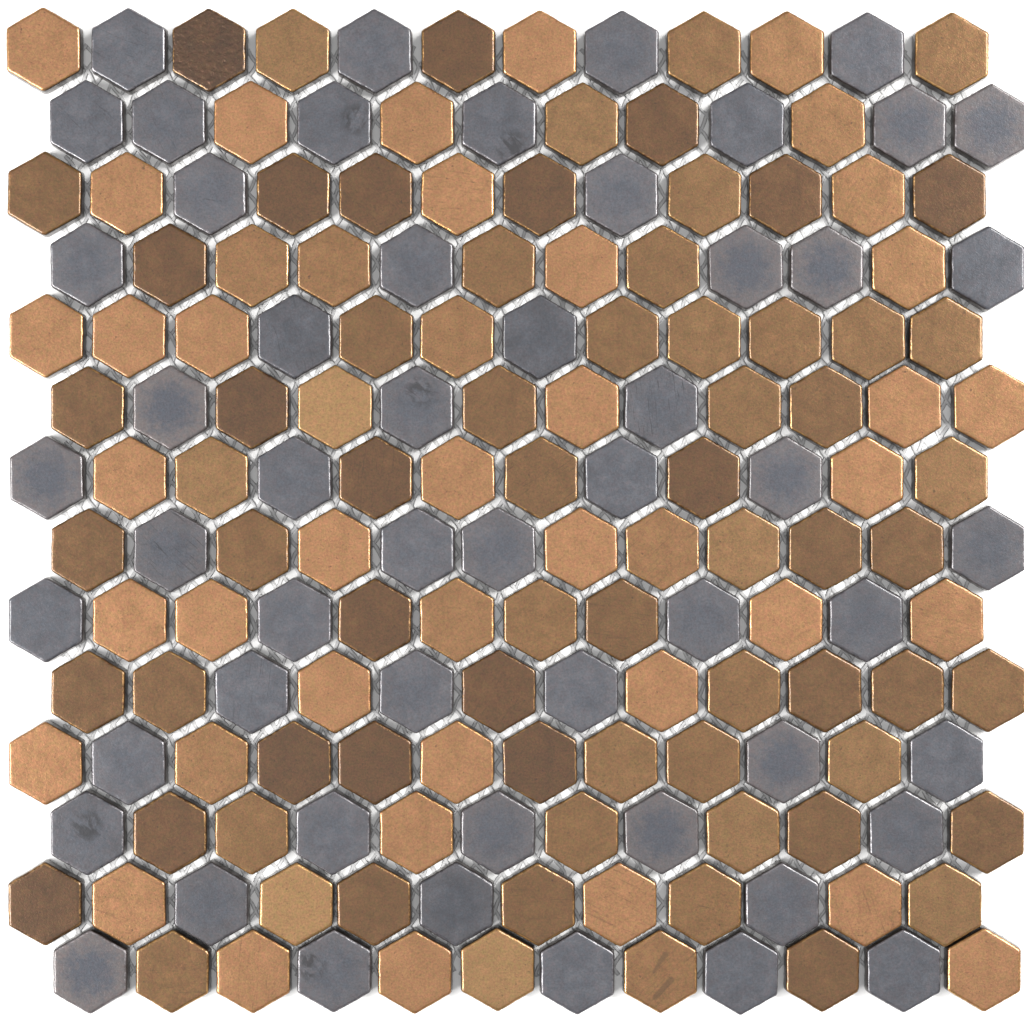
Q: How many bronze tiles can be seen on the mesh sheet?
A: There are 114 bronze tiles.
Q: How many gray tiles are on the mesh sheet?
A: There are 54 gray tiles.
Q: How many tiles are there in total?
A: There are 168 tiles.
